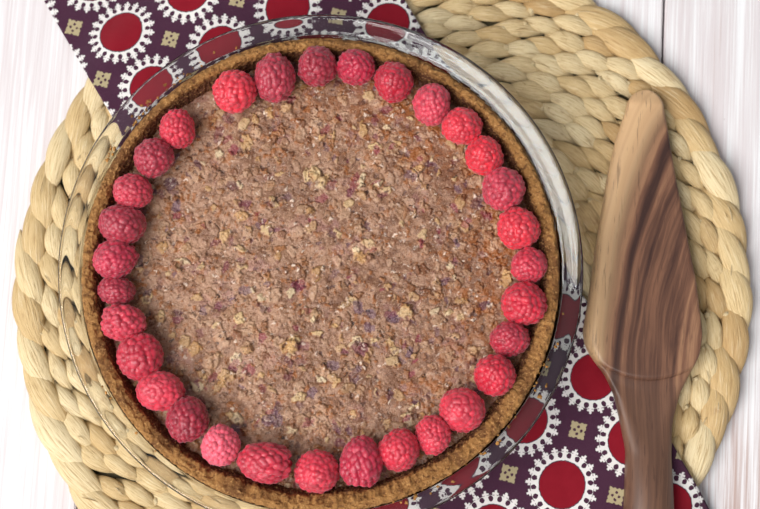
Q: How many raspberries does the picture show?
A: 31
